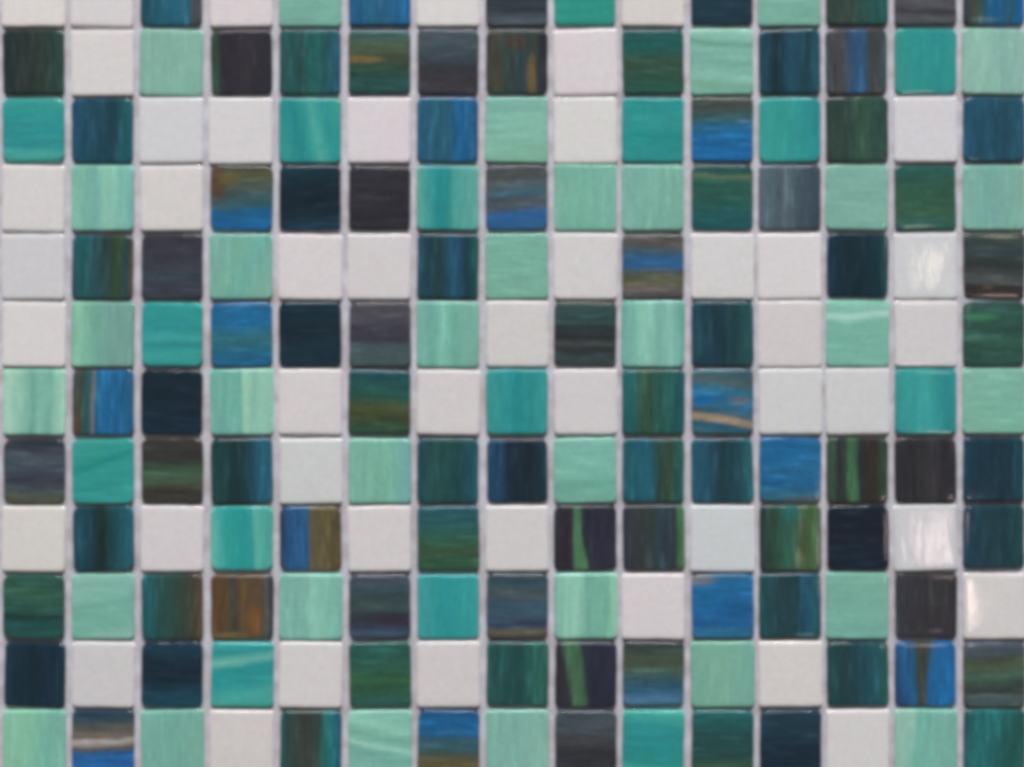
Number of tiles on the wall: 180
